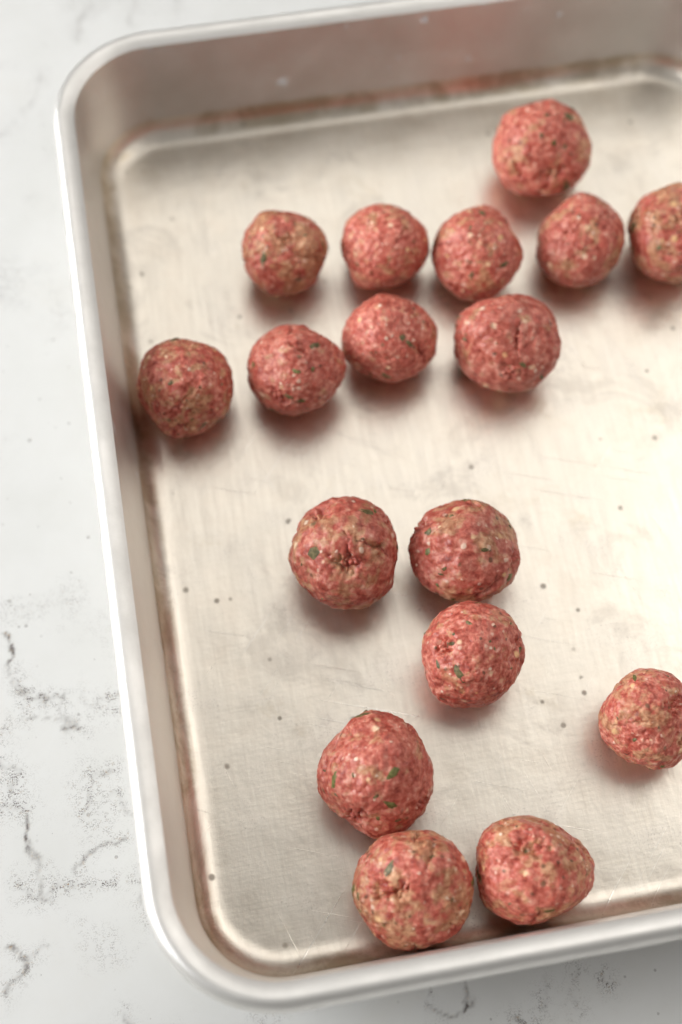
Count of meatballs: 17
